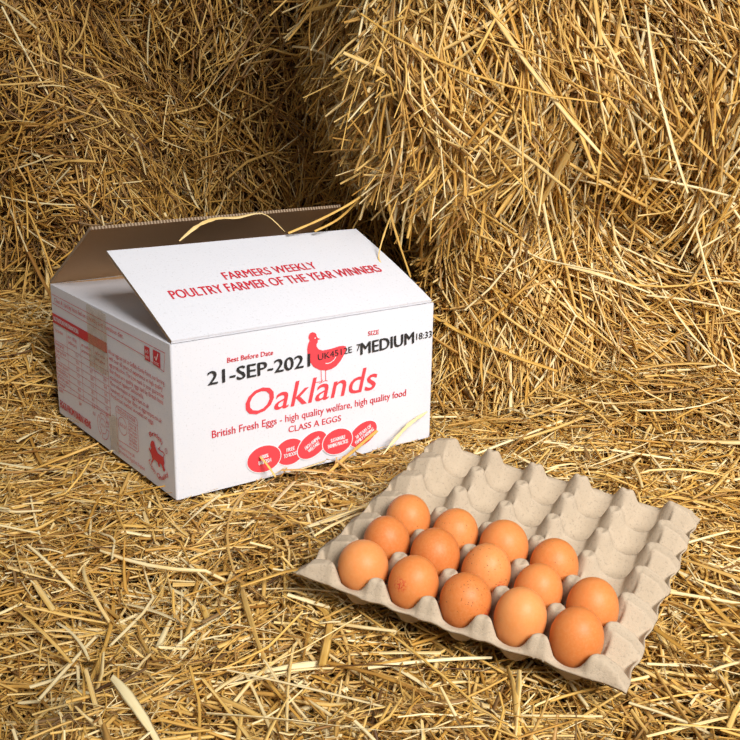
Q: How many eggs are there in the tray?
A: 14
